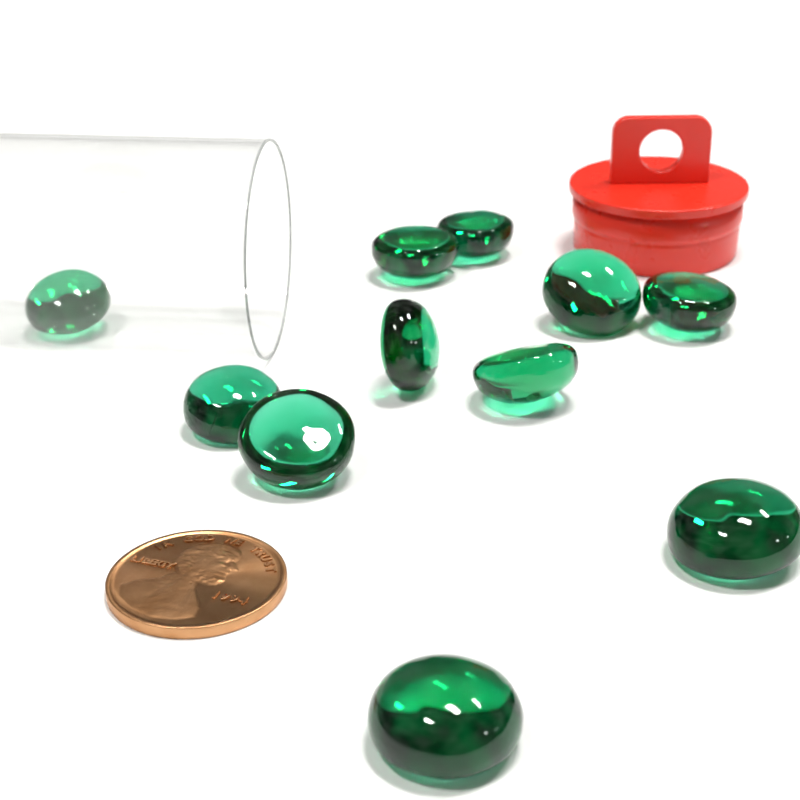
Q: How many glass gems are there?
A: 11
